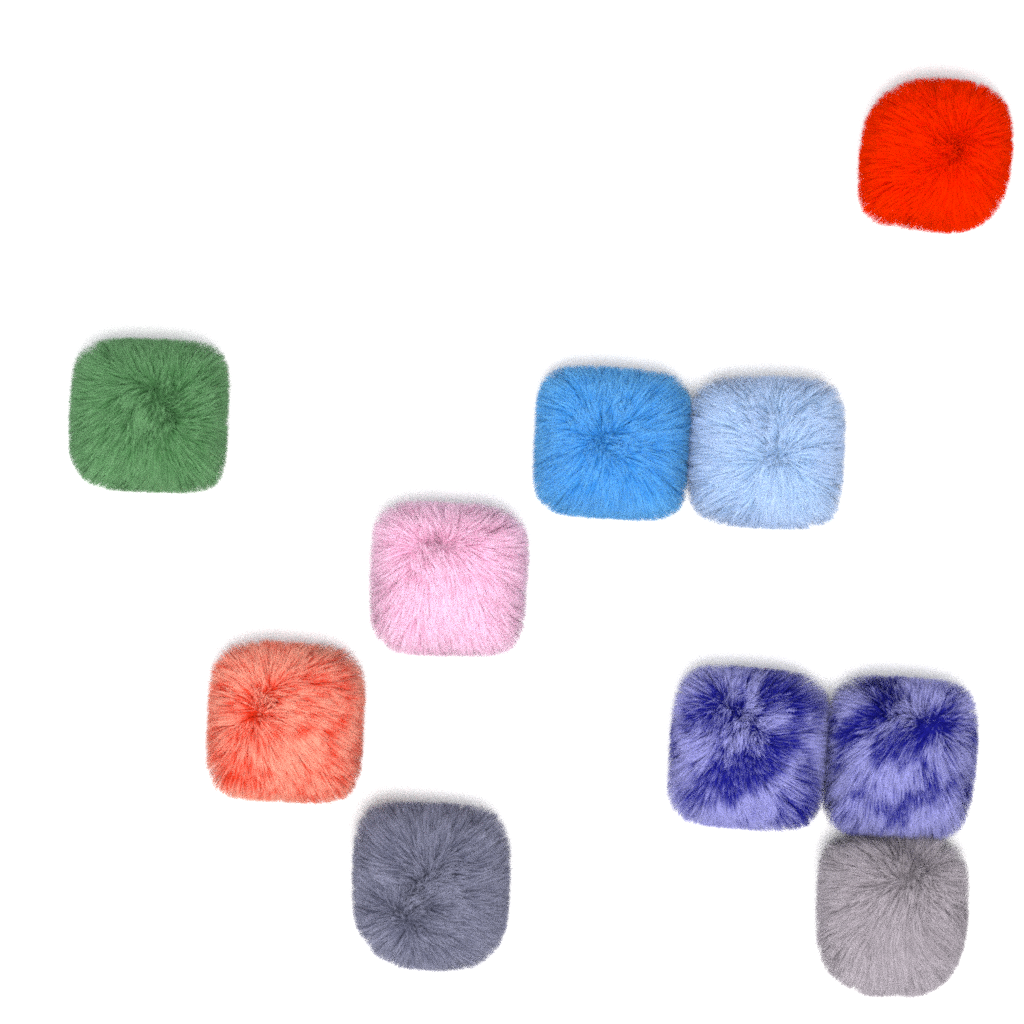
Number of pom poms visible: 10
